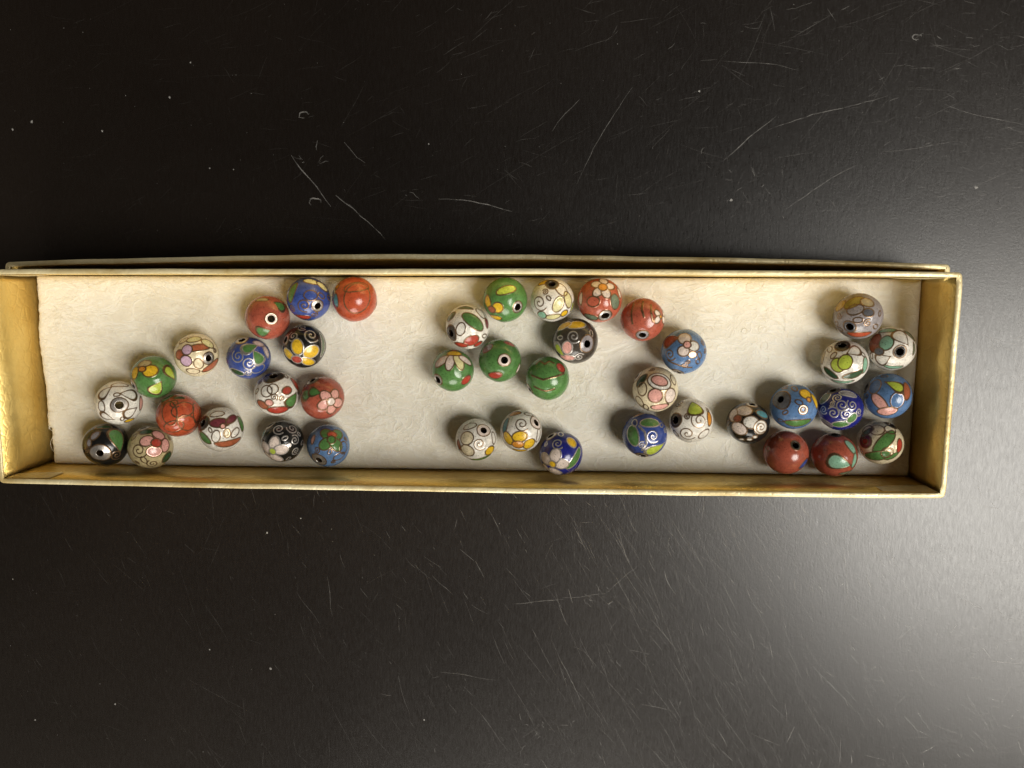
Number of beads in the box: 42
